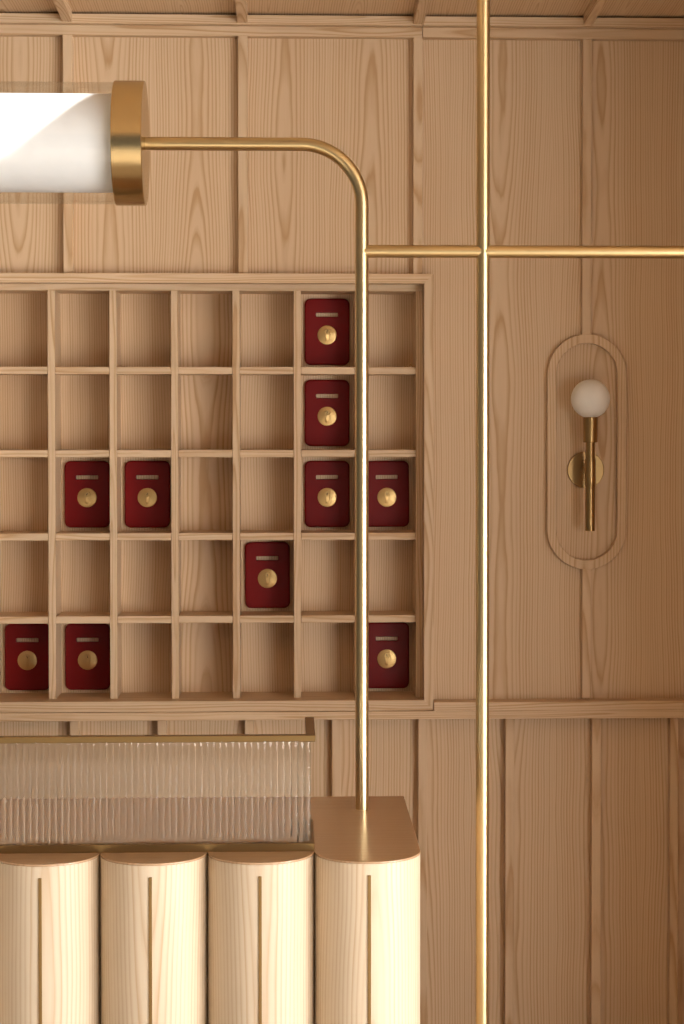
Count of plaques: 10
